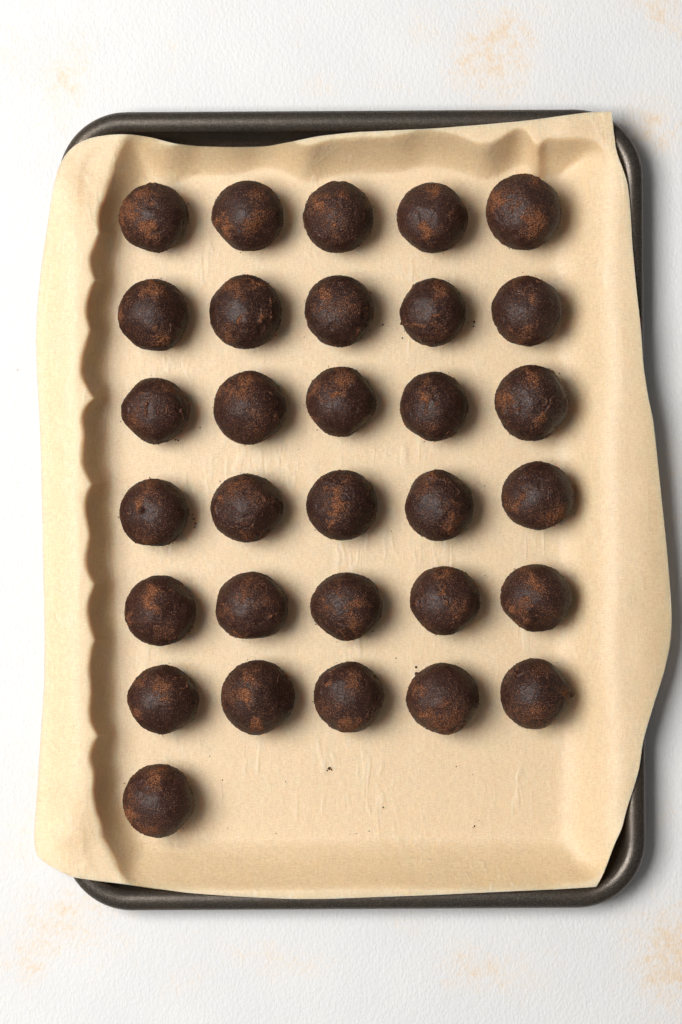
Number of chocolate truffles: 31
